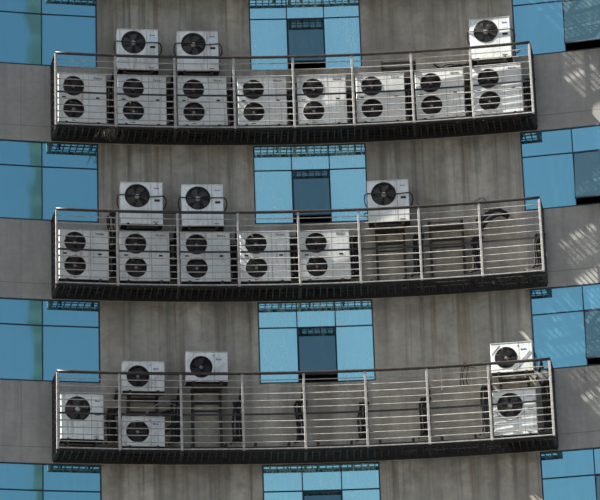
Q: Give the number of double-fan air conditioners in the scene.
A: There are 13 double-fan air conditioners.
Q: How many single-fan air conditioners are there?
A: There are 12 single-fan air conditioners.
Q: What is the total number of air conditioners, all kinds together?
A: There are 25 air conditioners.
